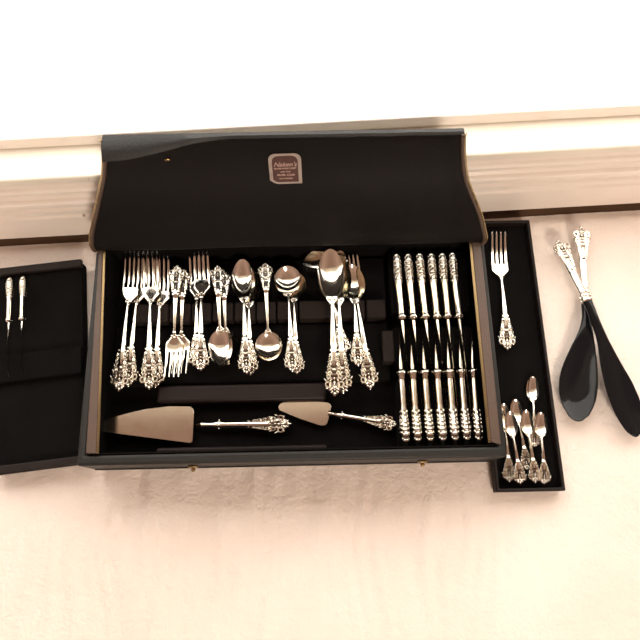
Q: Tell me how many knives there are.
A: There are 15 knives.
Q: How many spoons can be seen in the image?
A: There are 17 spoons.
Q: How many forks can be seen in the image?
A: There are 10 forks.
